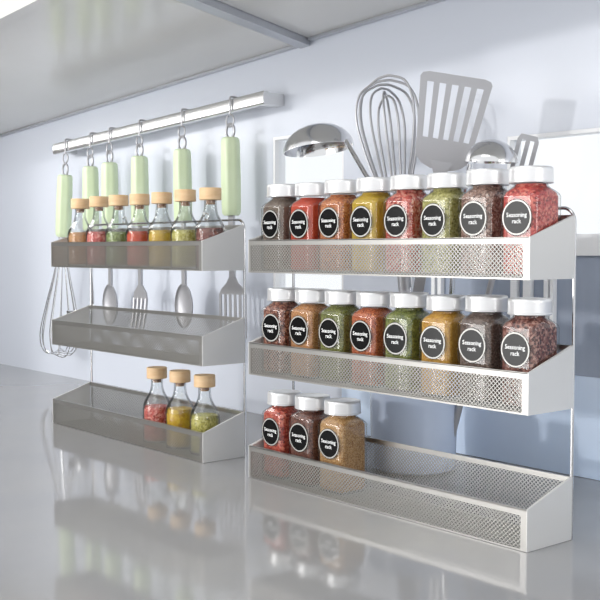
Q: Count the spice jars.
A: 19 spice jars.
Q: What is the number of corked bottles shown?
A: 10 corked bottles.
